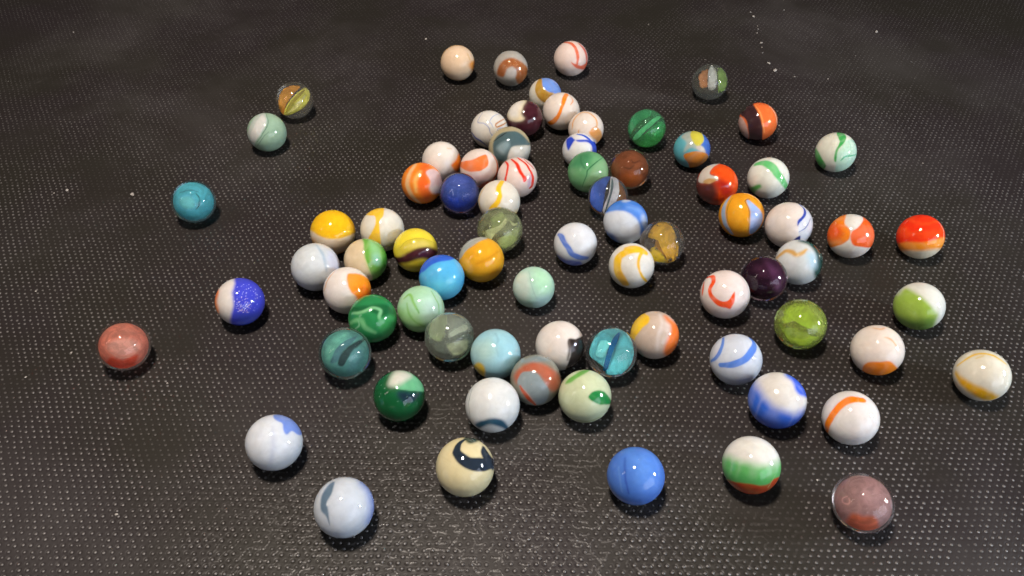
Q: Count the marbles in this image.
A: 77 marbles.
